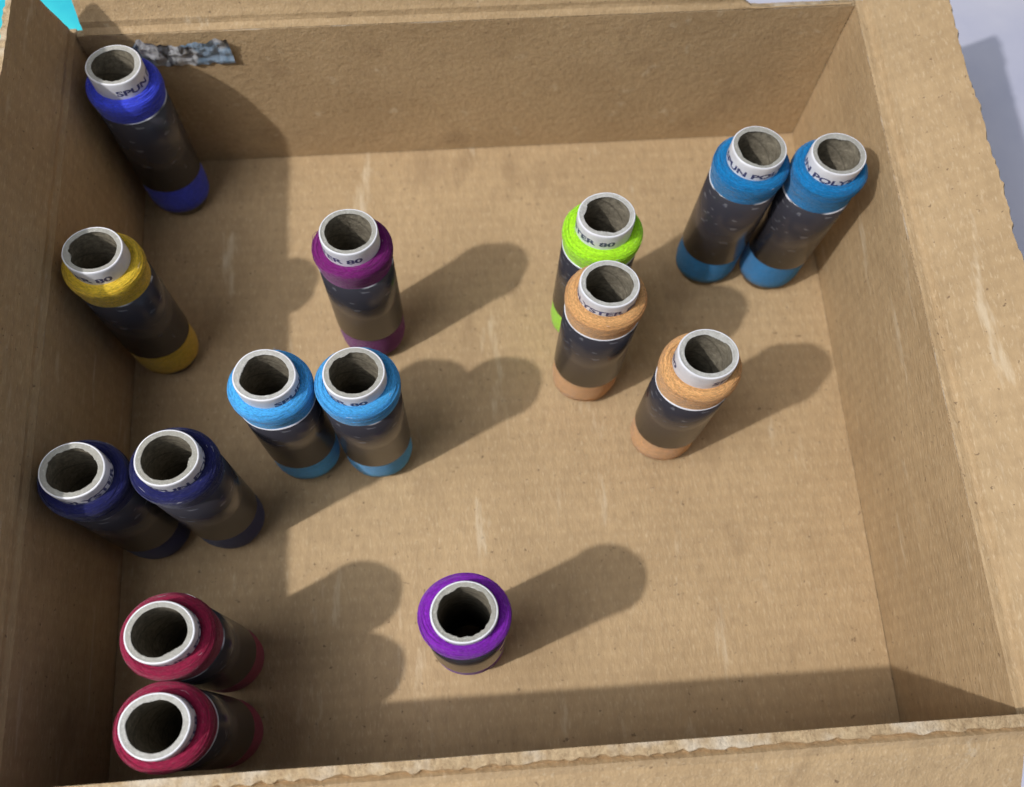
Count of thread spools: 15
